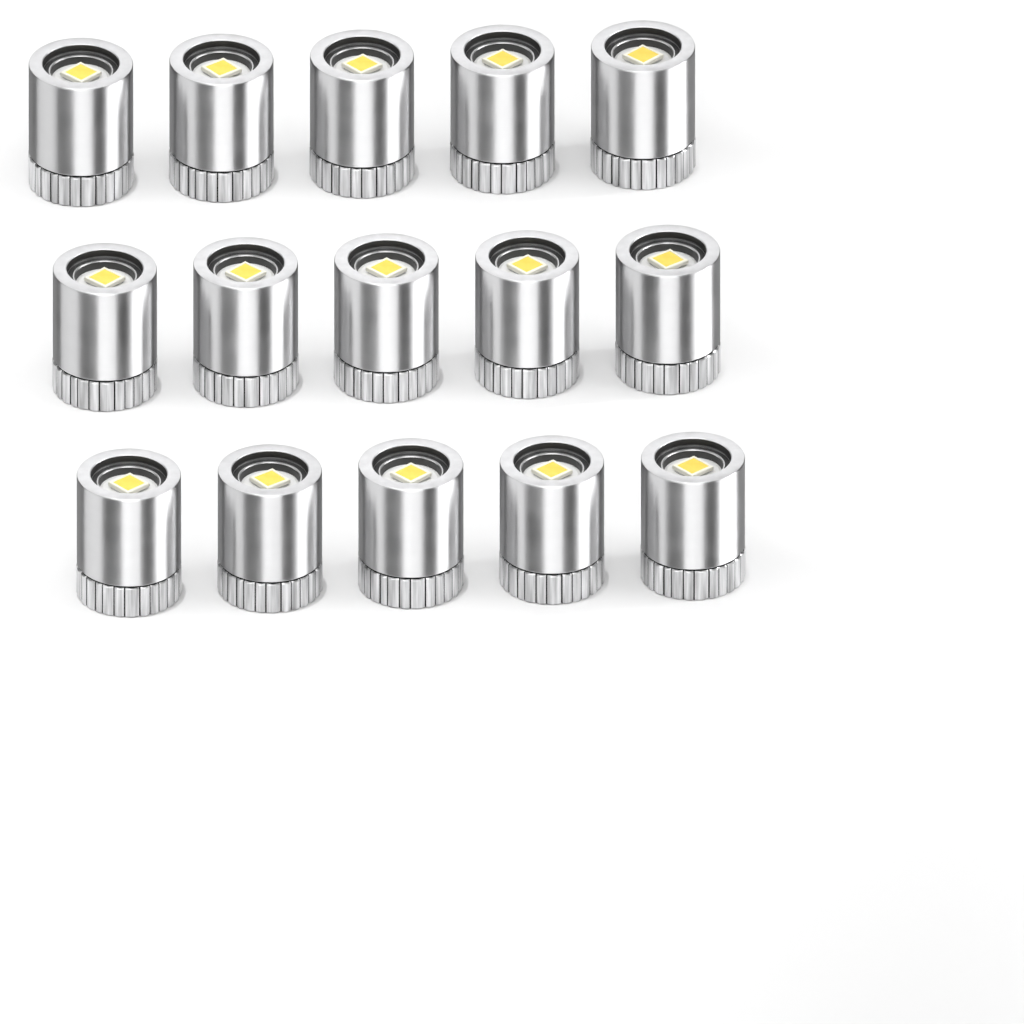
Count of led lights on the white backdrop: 15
